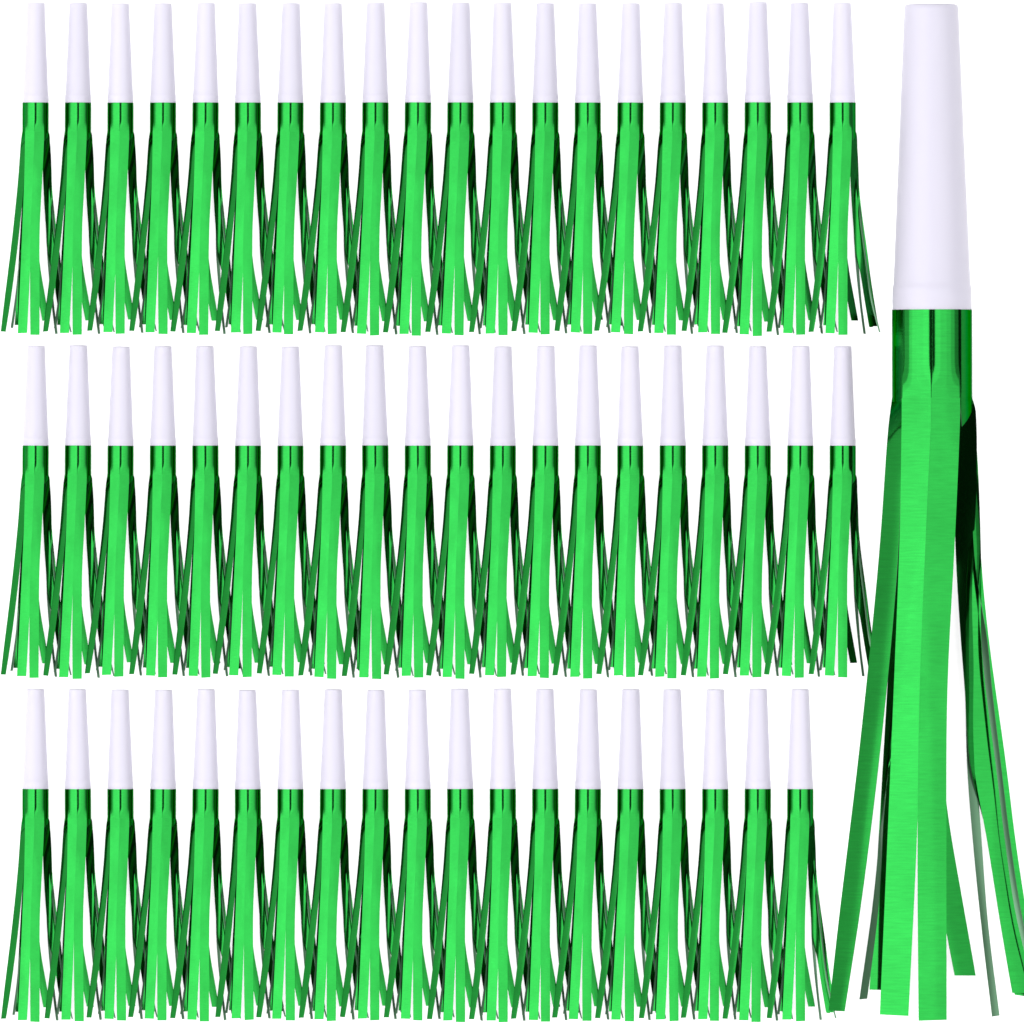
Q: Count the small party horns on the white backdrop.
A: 59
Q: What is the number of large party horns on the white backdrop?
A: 1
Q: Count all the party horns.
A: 60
